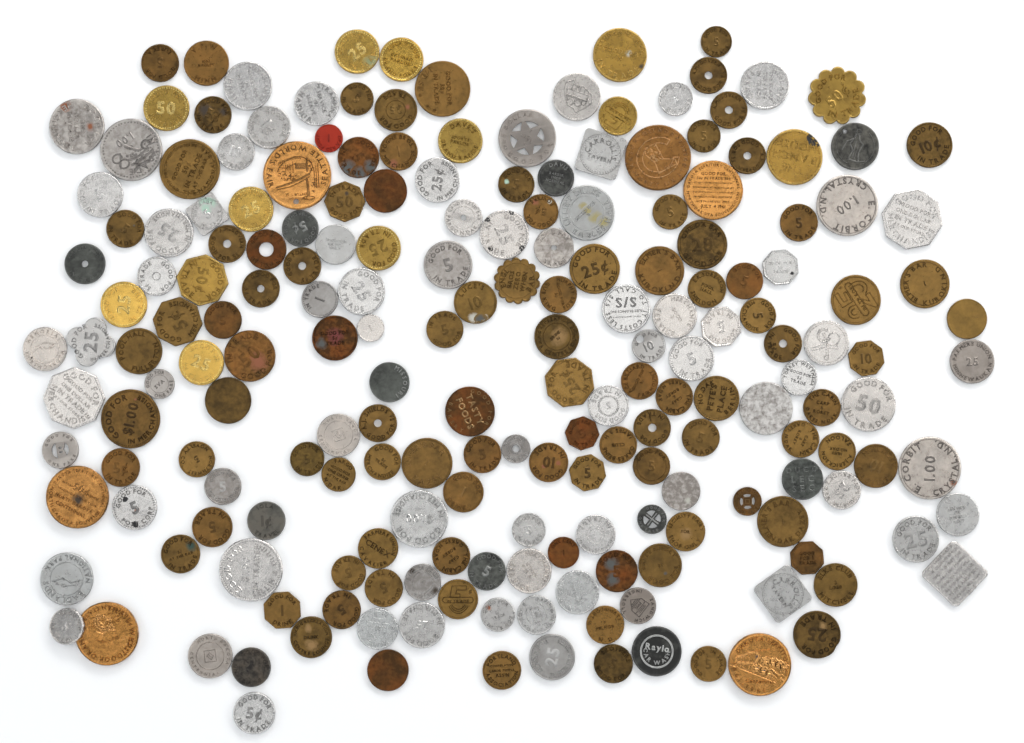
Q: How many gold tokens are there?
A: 13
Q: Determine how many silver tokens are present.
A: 72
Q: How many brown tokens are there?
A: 98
